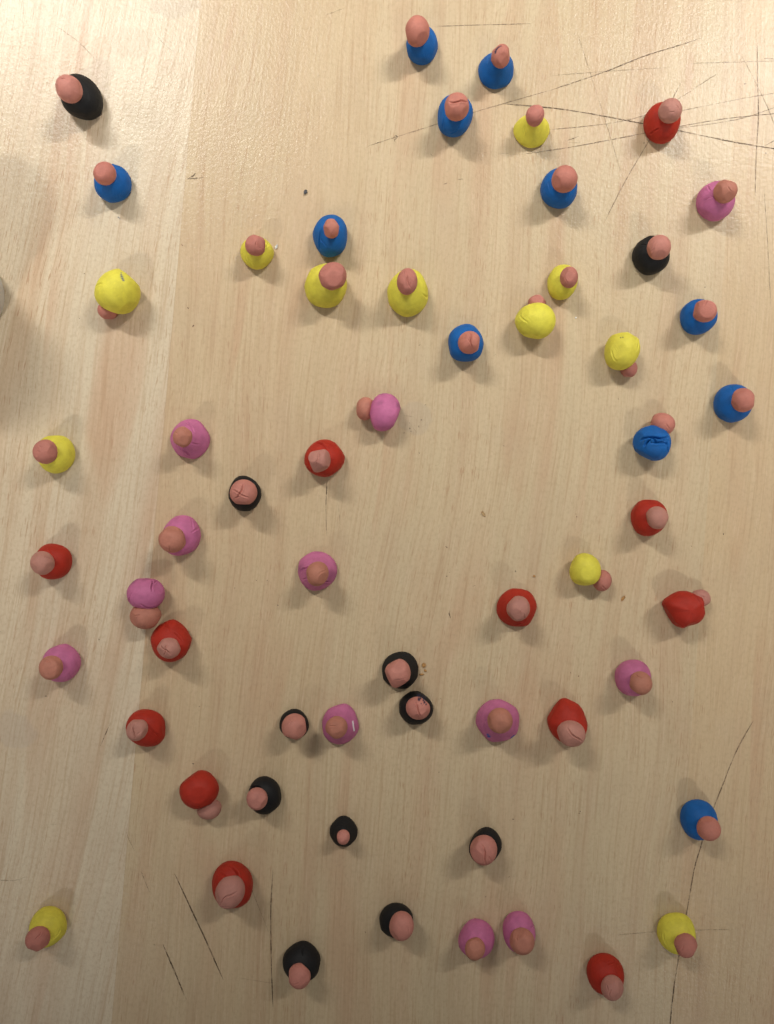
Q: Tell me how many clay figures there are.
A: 58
